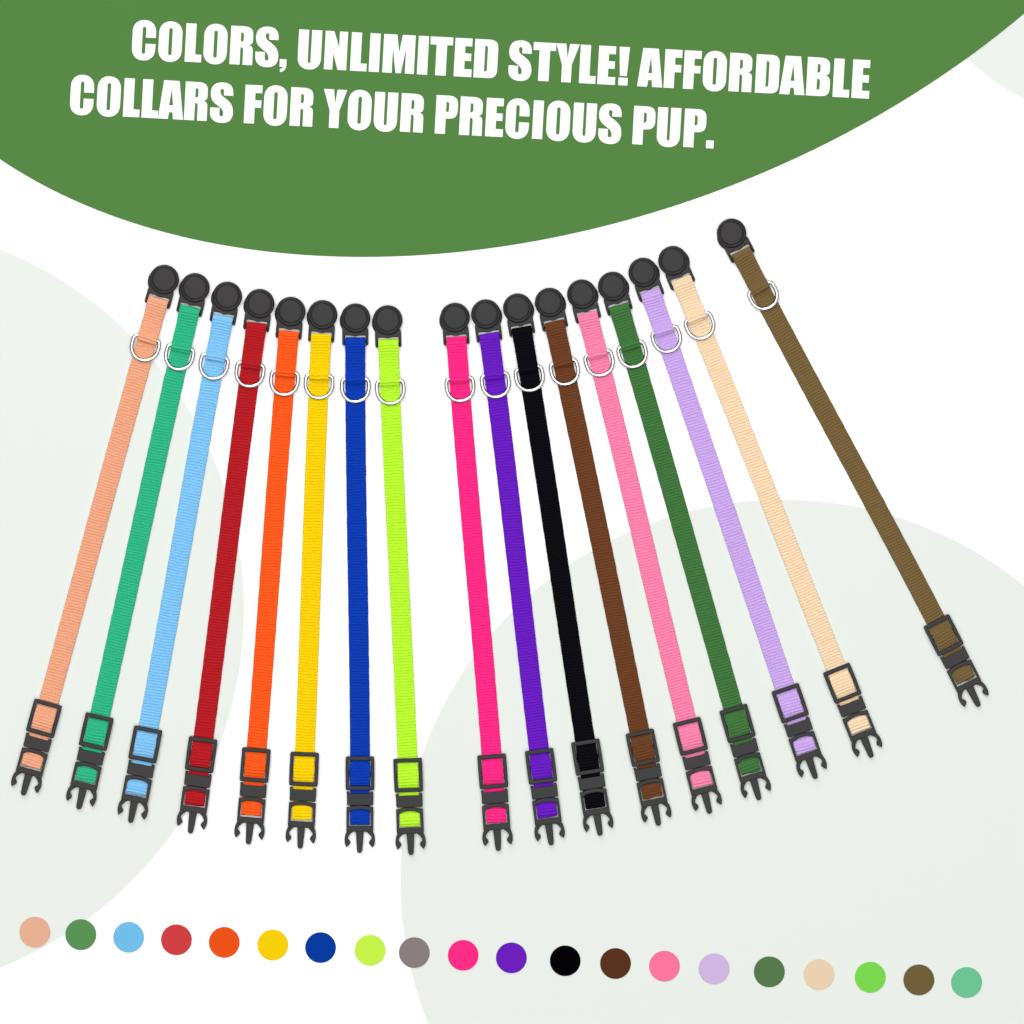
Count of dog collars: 17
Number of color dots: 20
